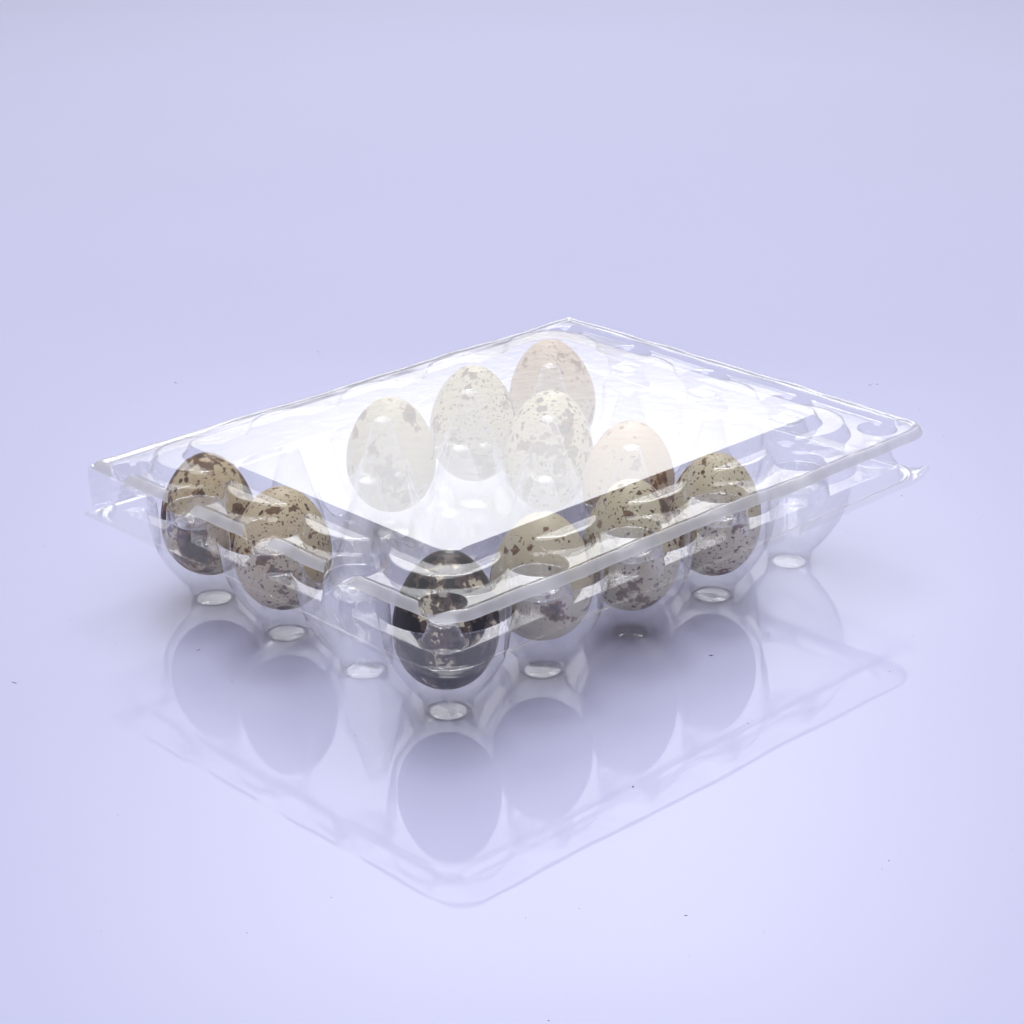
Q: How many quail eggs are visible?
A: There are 11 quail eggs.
